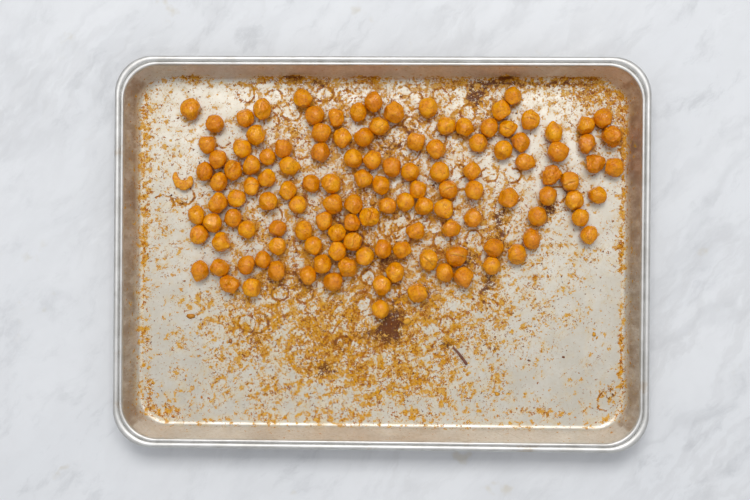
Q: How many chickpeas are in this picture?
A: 128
